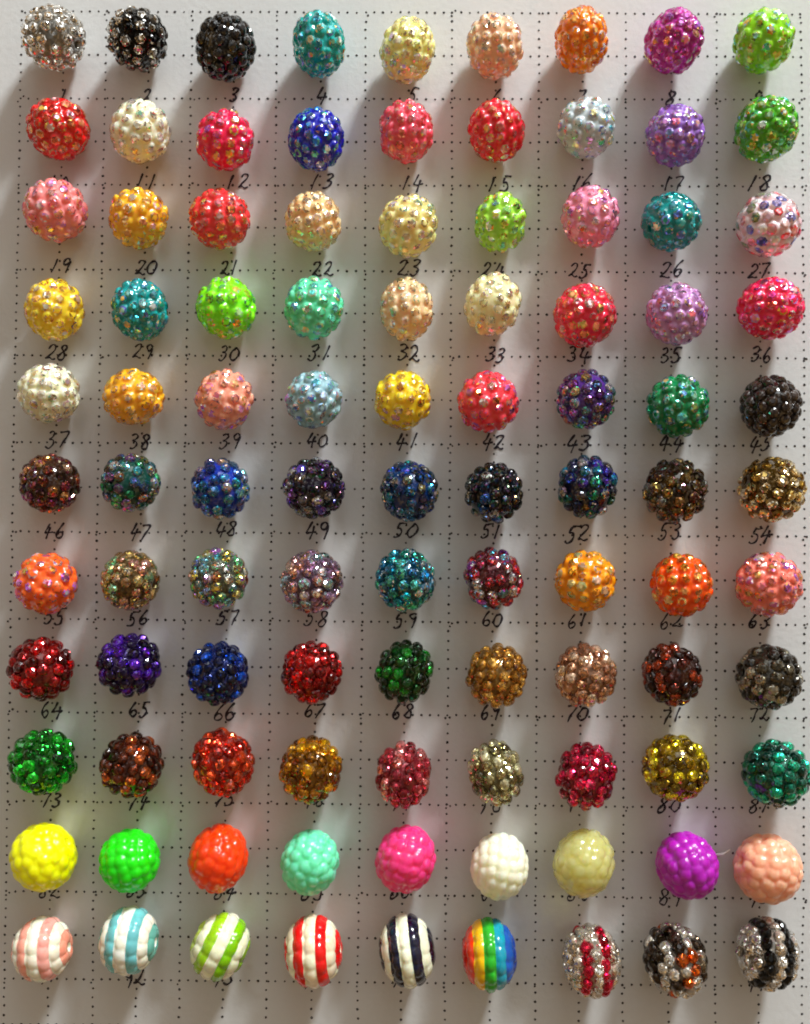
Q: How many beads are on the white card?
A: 99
